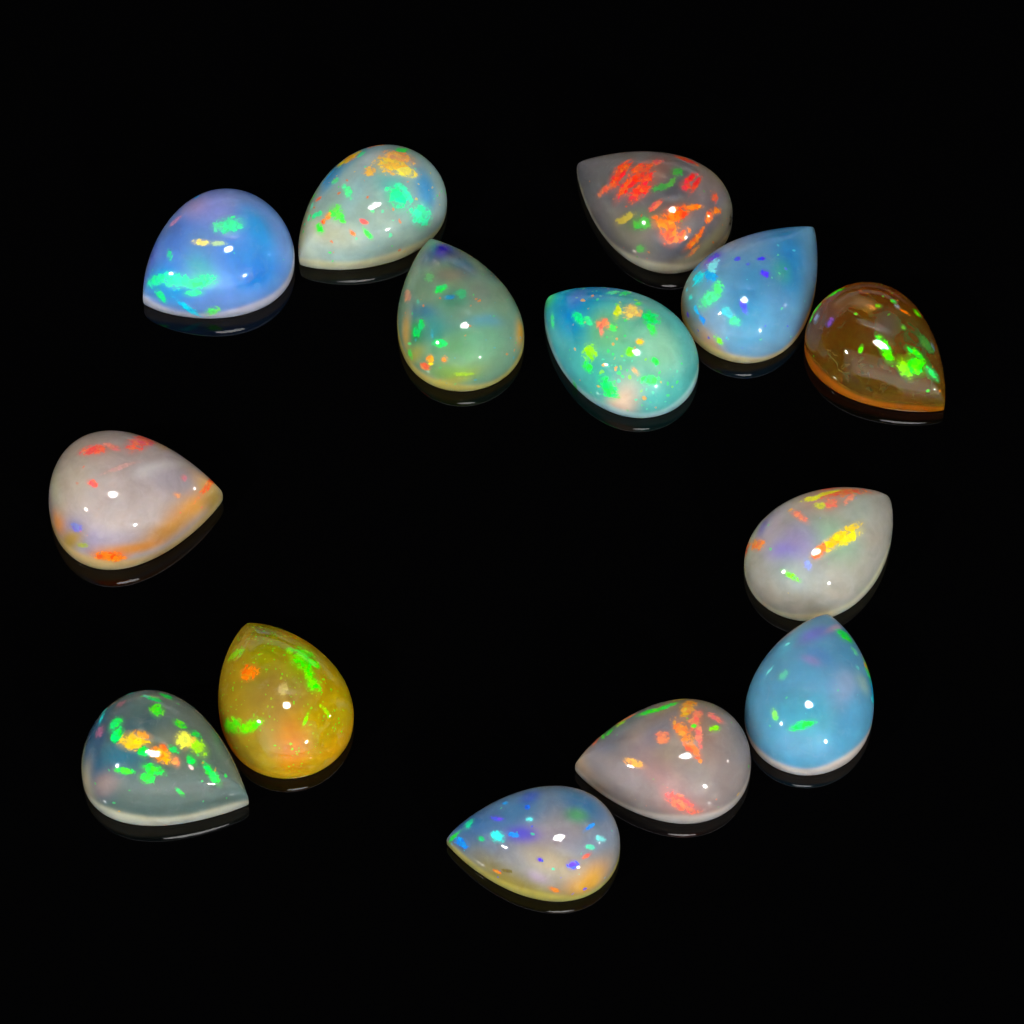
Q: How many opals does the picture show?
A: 14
